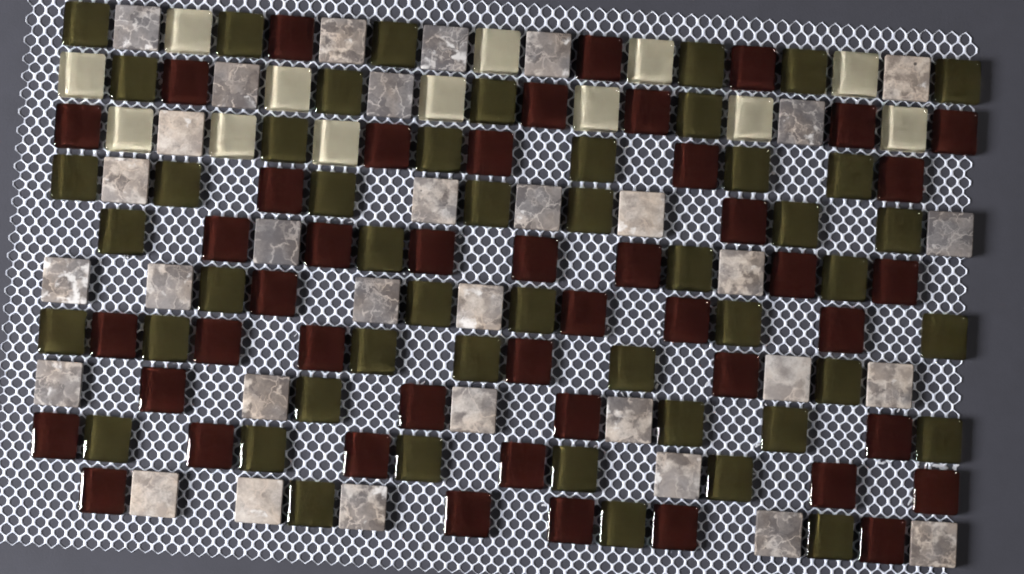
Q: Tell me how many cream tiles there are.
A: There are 13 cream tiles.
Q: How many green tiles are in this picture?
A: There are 49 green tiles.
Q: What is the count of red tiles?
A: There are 46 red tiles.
